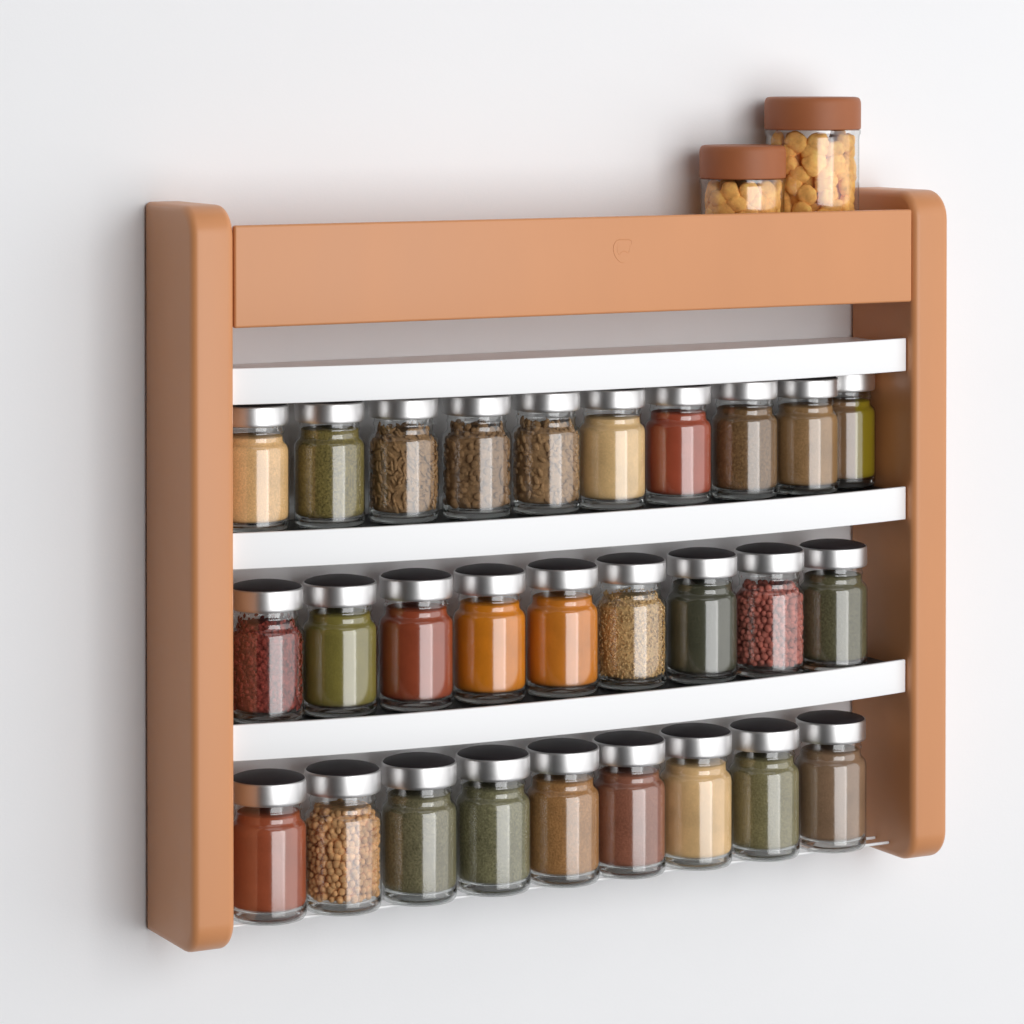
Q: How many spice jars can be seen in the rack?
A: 28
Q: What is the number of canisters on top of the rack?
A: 2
